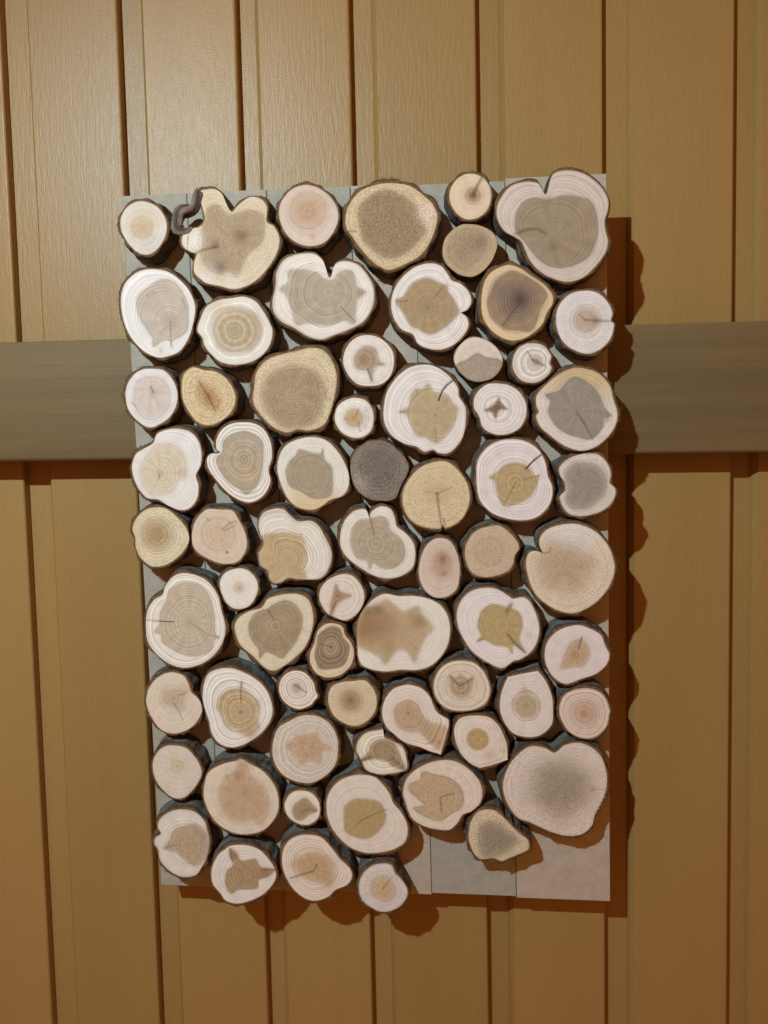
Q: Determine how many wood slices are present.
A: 67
